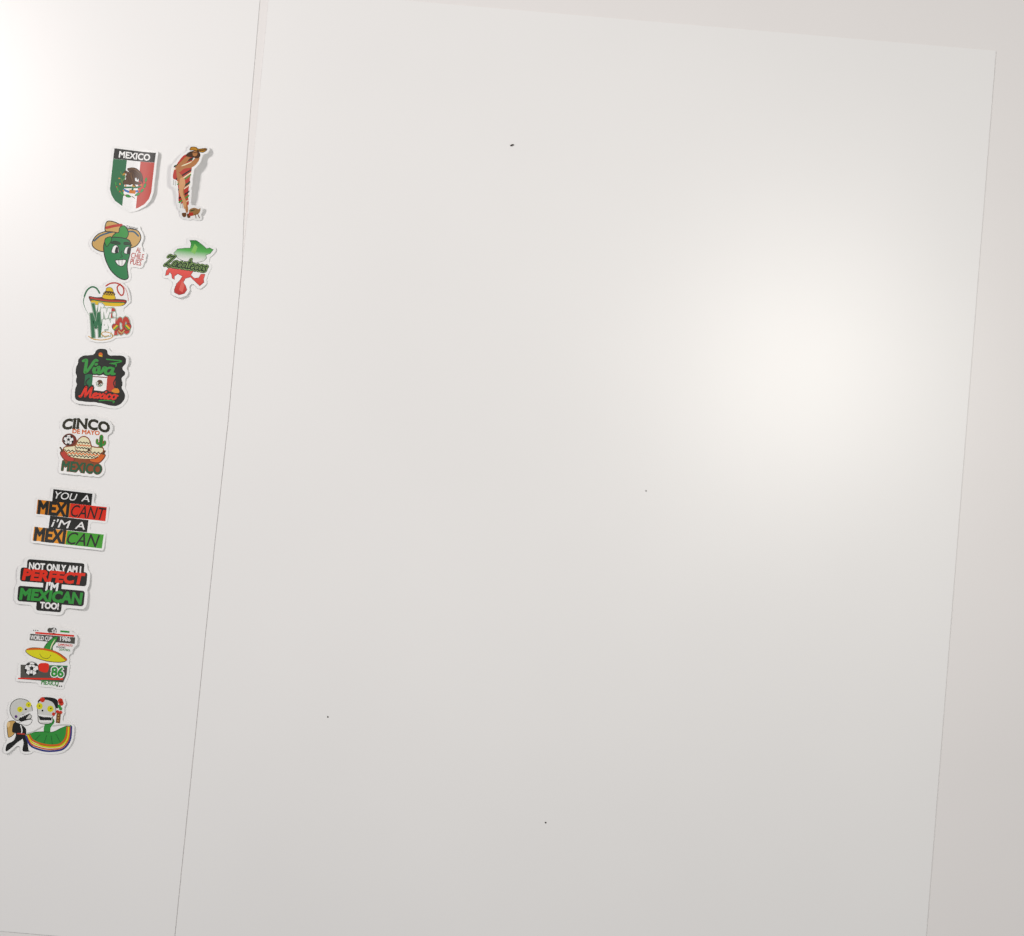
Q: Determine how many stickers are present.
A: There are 11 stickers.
